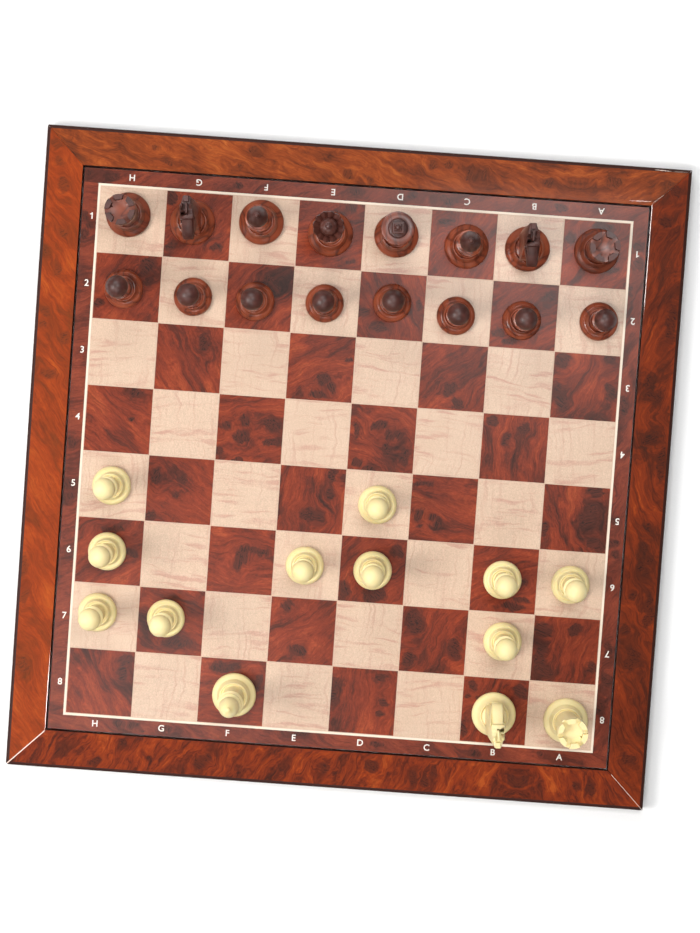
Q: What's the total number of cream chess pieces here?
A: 13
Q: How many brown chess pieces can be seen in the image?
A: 16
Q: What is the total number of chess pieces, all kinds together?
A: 29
